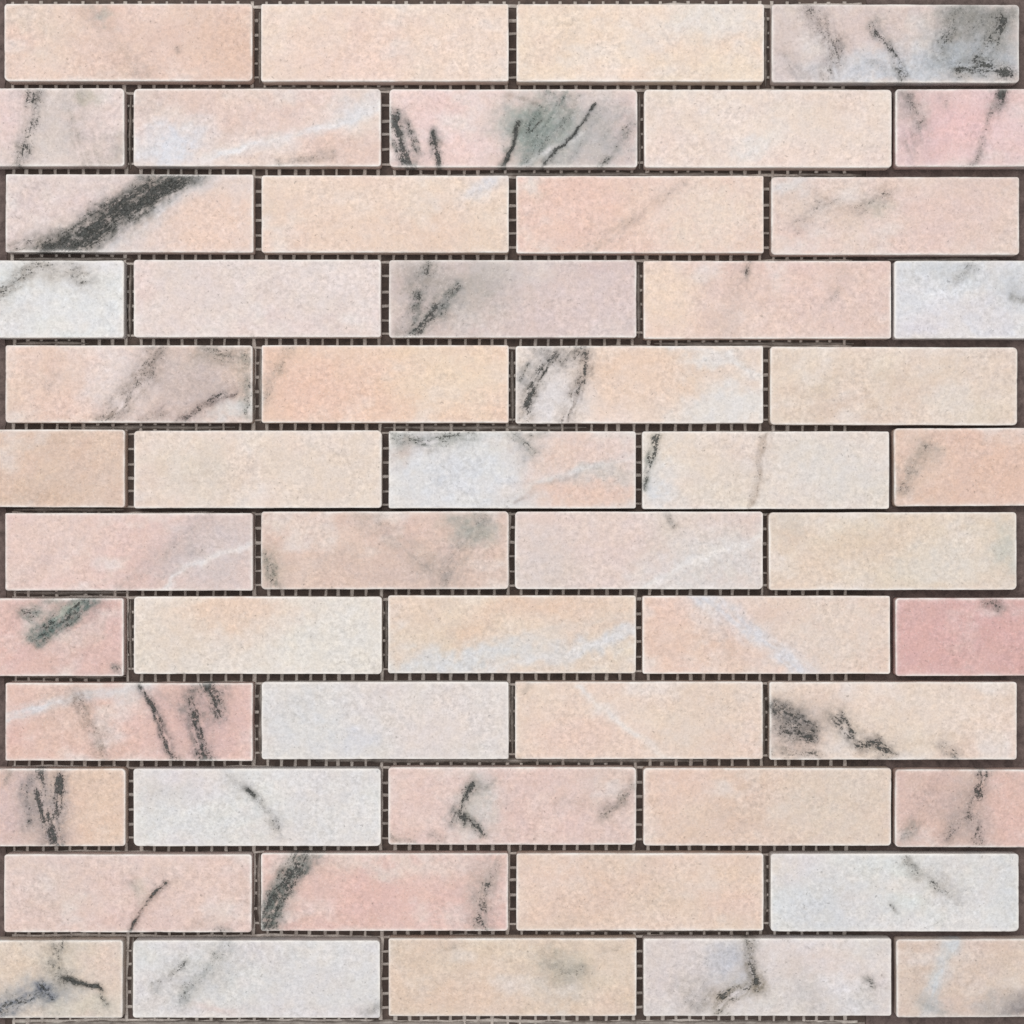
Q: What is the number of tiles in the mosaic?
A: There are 54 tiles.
